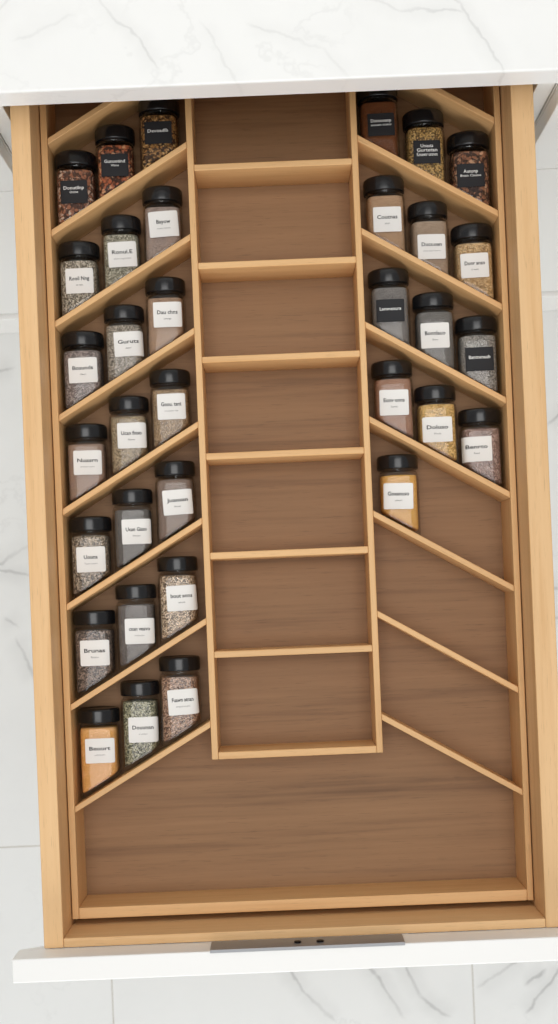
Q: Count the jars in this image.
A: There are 34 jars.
